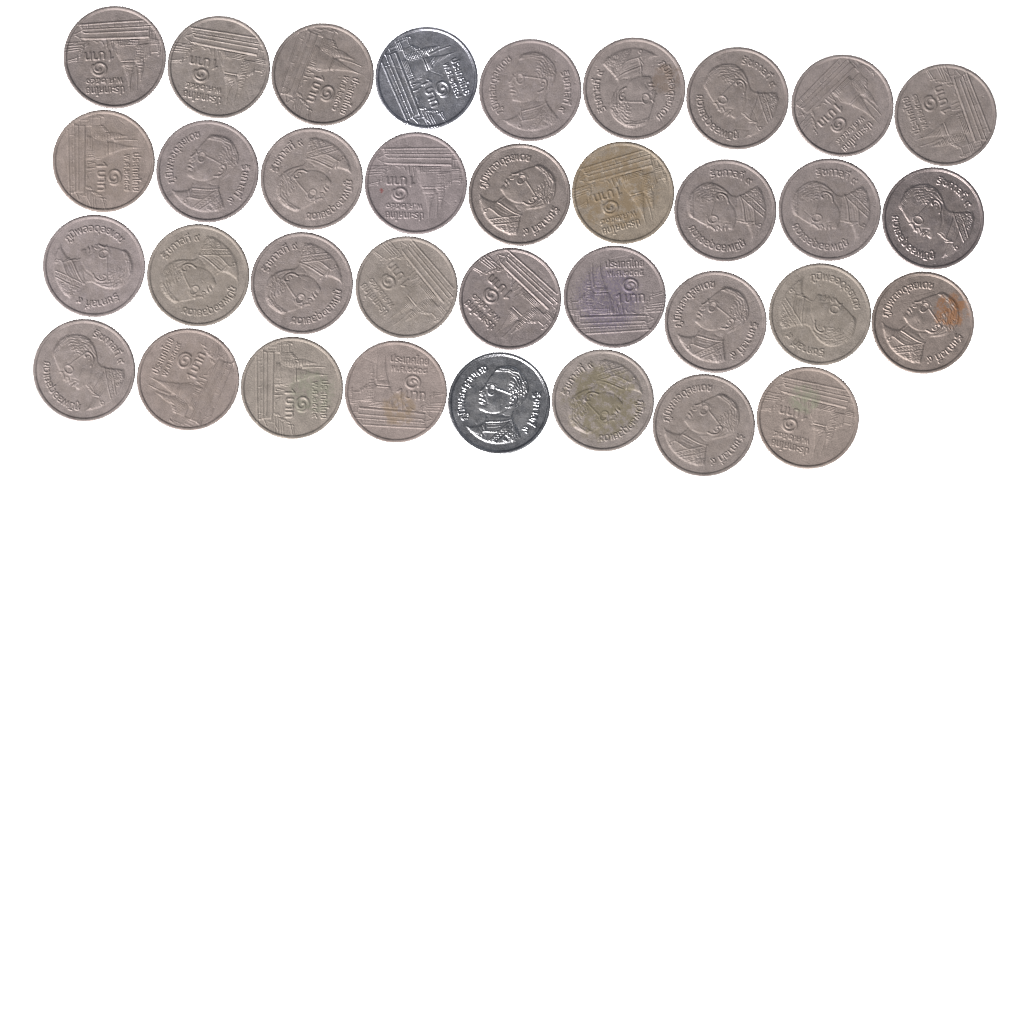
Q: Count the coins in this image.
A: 35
